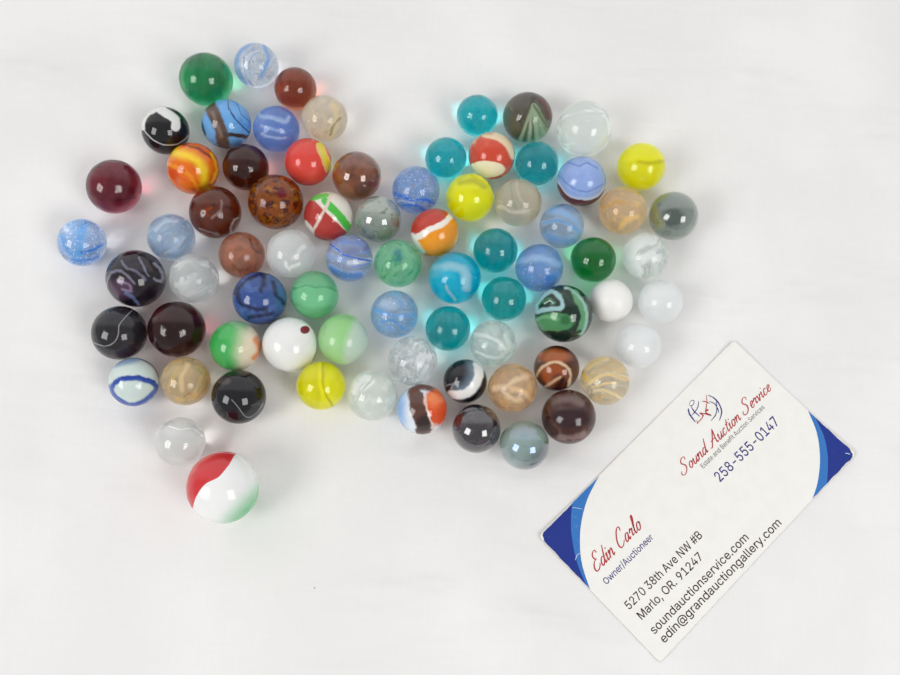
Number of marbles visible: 75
